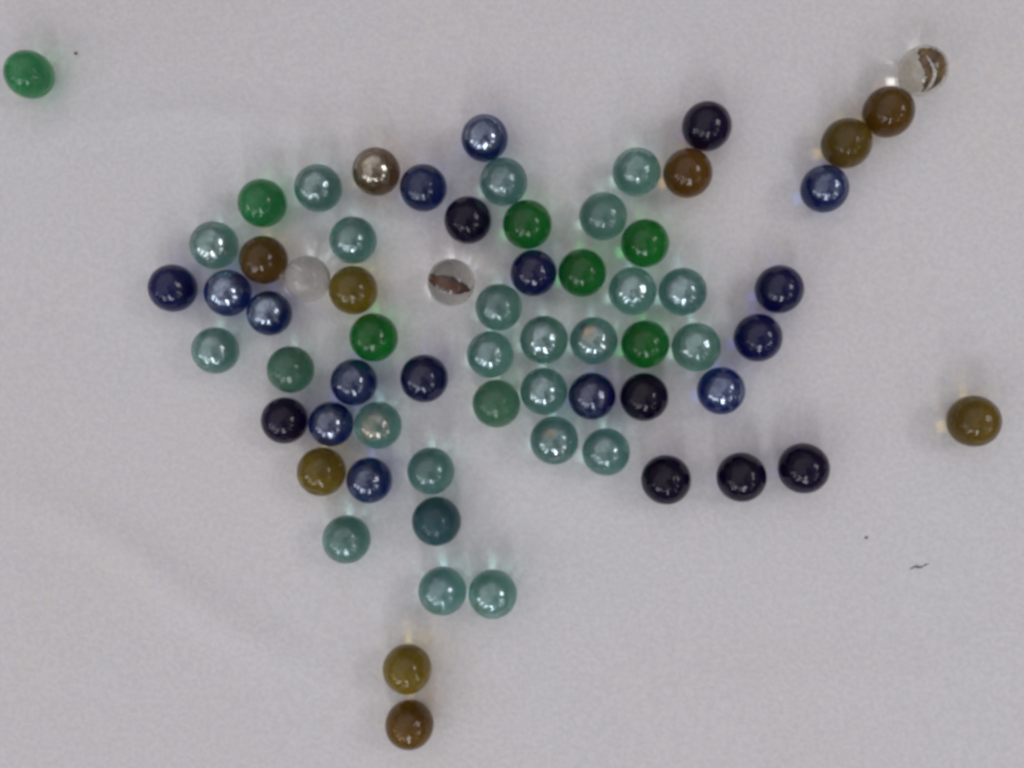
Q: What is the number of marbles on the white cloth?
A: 67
